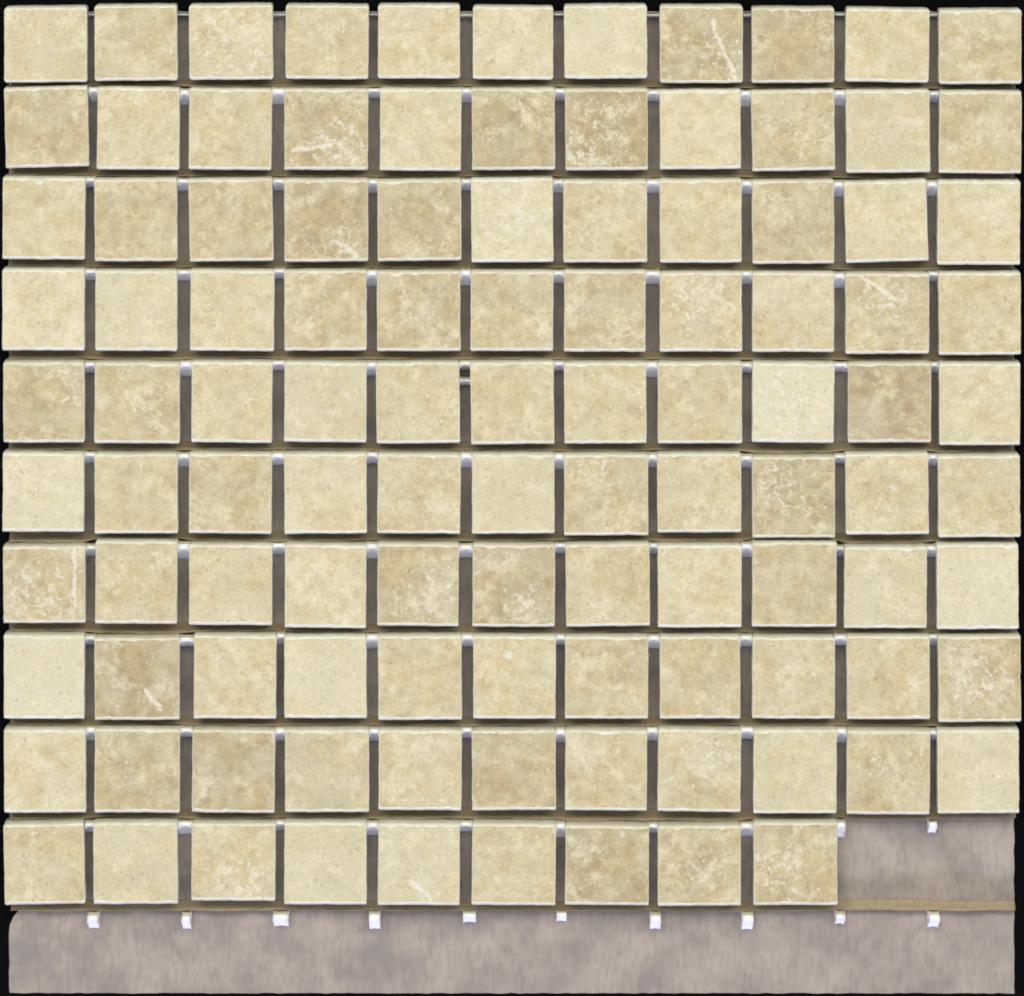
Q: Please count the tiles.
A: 108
